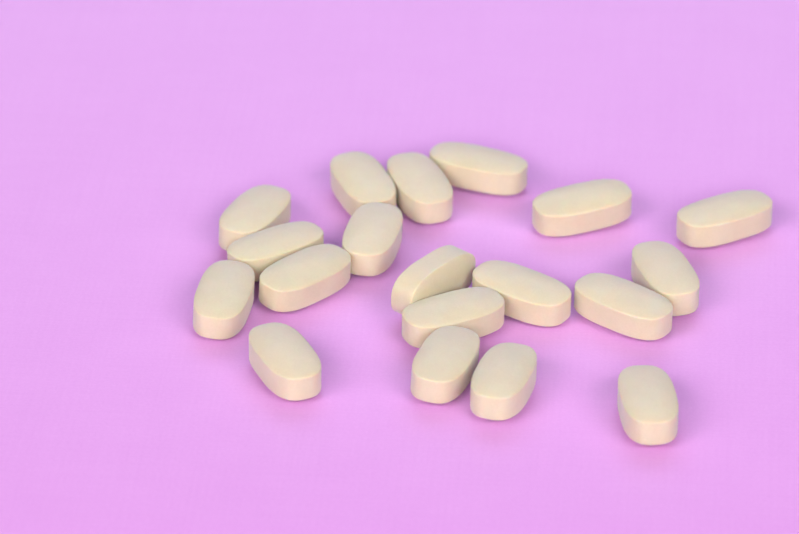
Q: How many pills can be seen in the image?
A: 19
